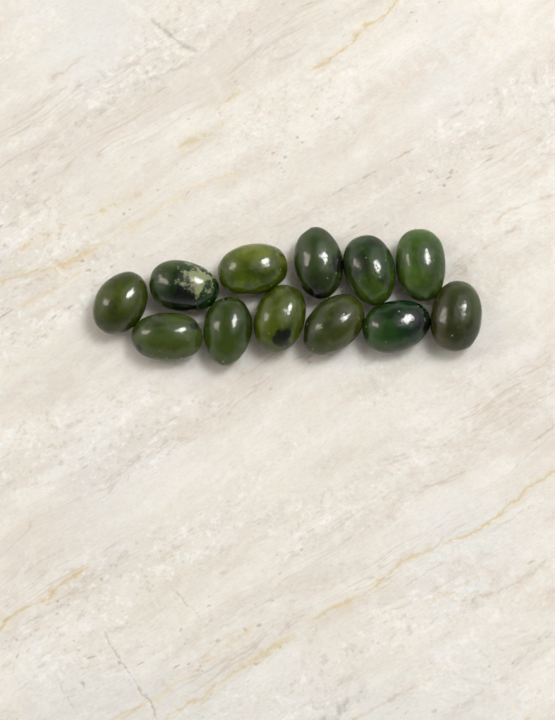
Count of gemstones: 12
